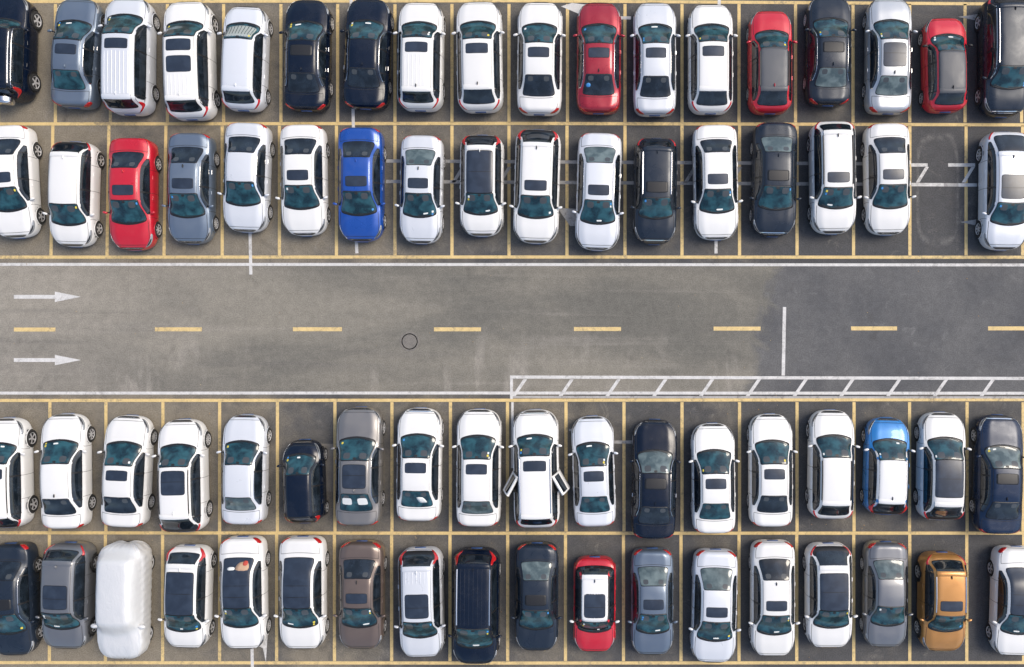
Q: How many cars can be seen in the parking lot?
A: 71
